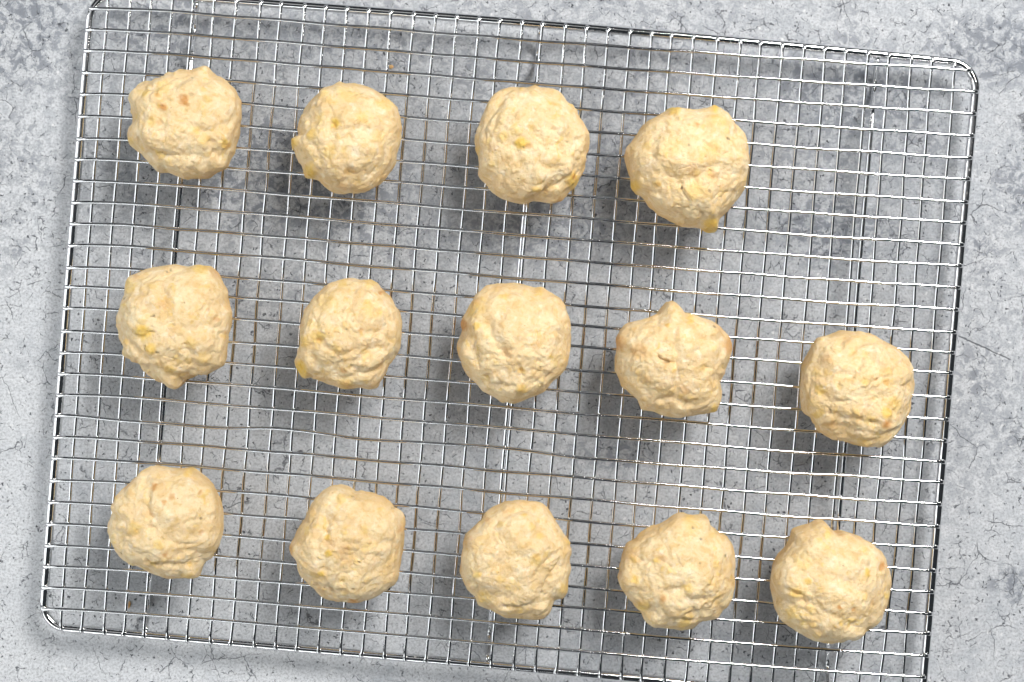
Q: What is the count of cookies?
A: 14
